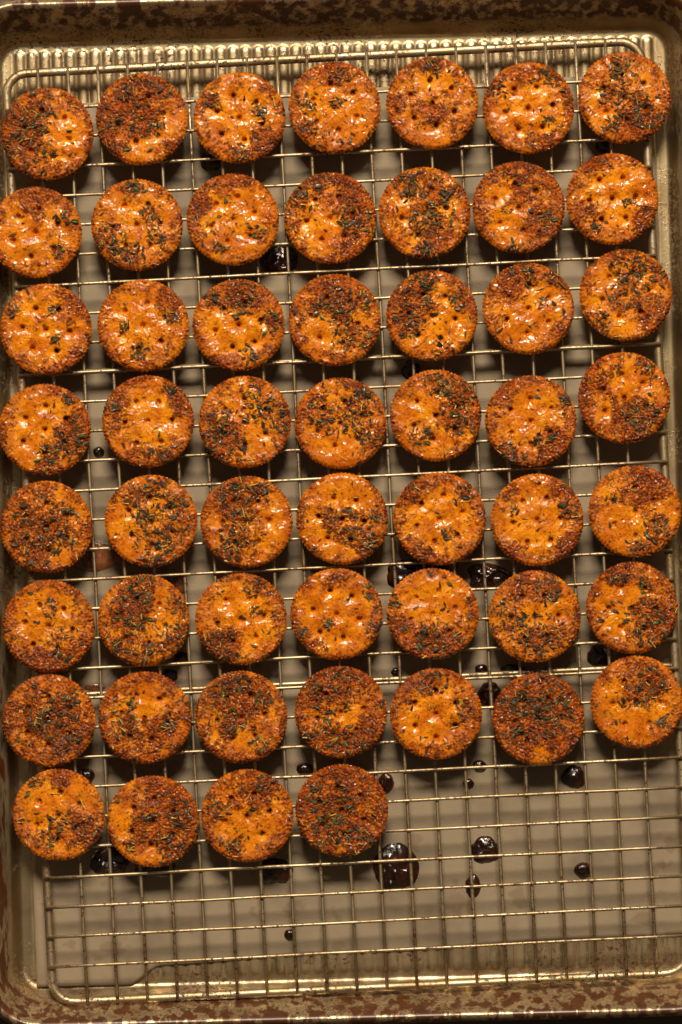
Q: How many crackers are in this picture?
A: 53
